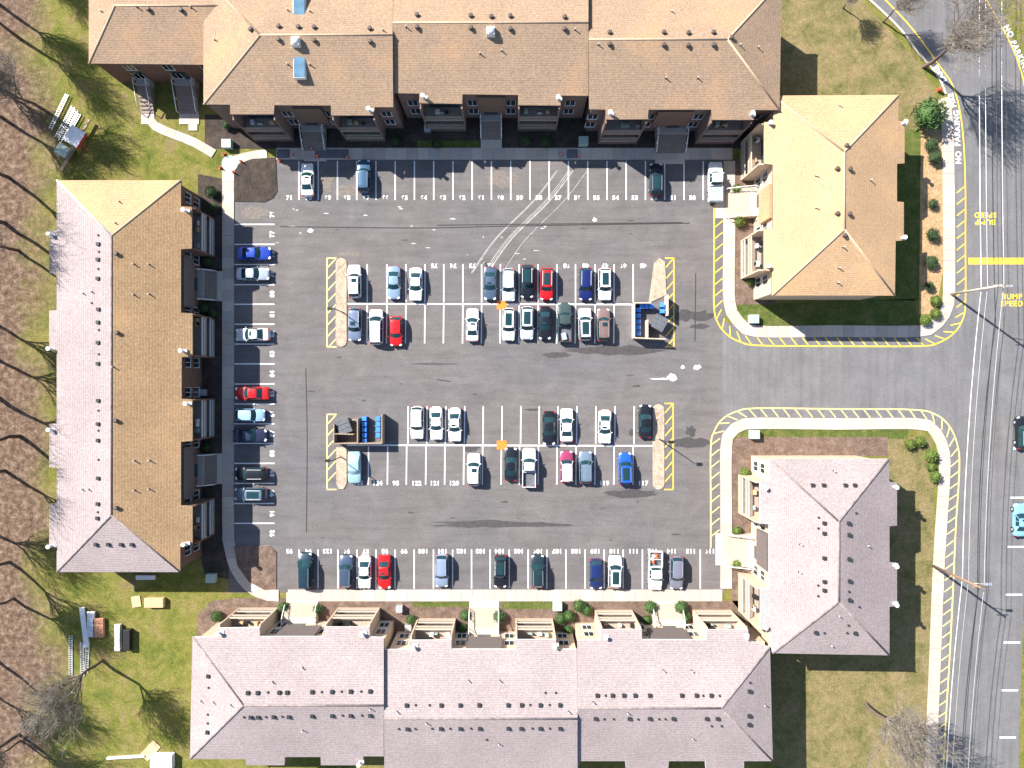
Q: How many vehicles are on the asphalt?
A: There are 58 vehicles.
